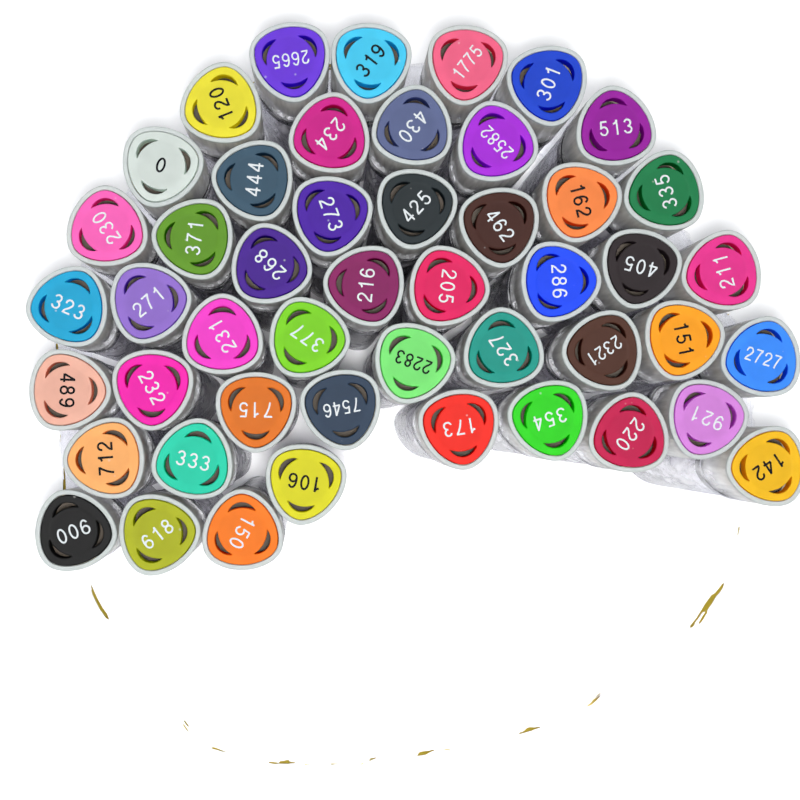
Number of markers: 48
